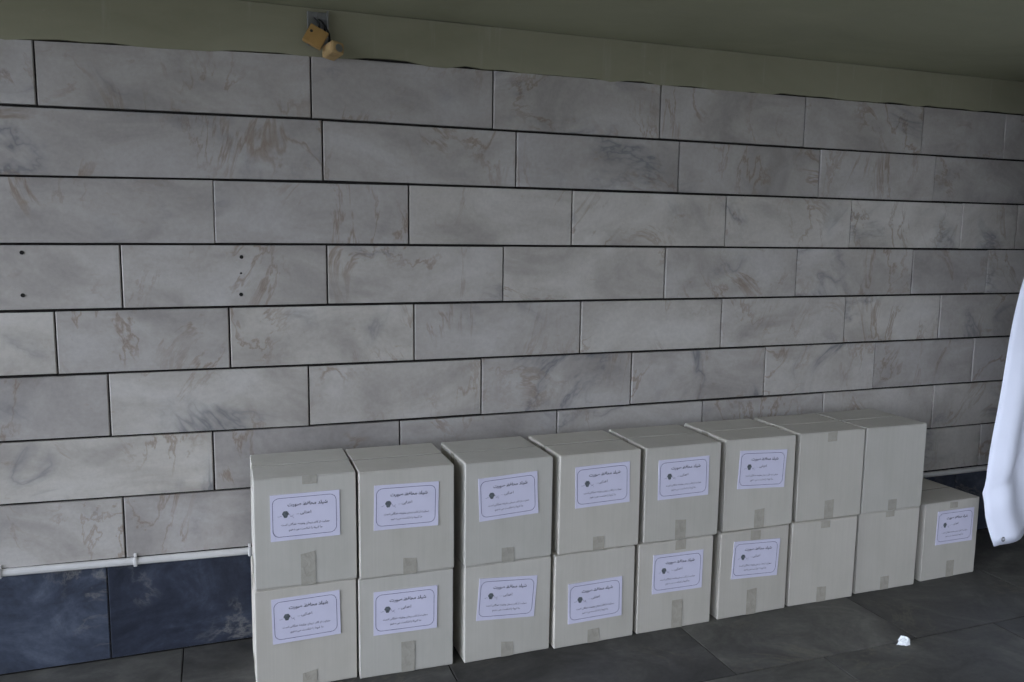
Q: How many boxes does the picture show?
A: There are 17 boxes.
